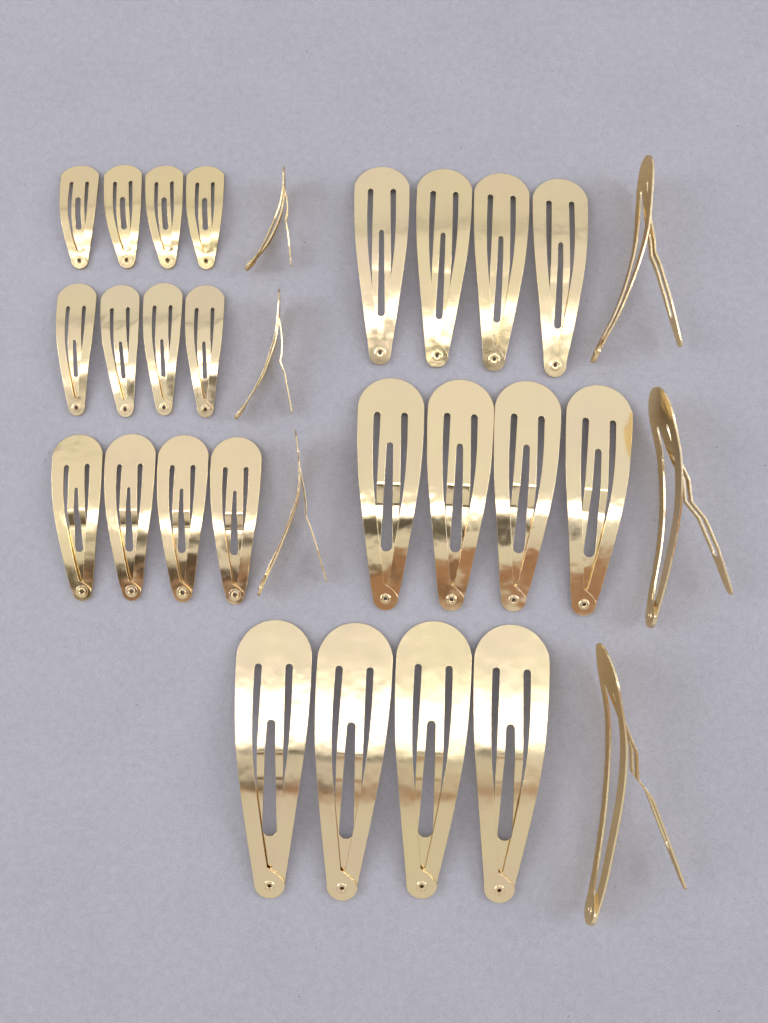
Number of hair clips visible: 30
